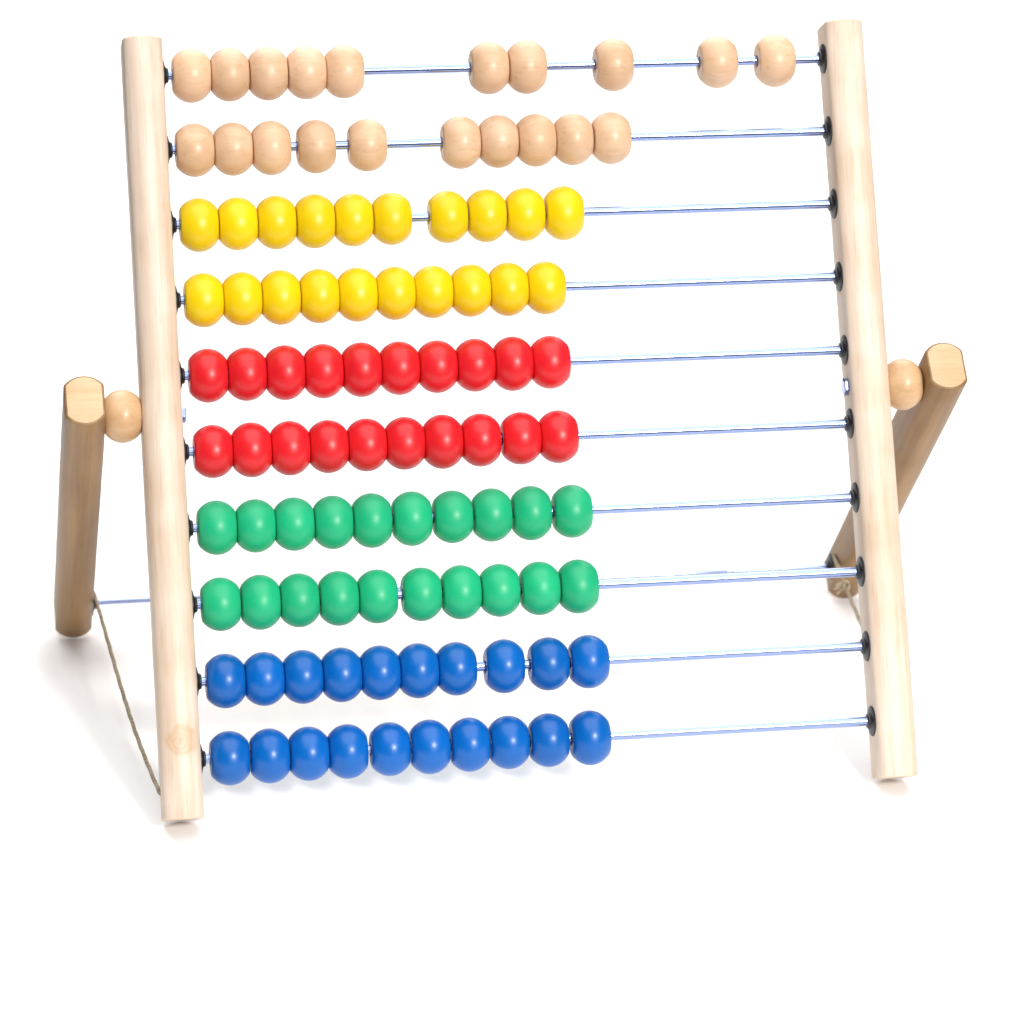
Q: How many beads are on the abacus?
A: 100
